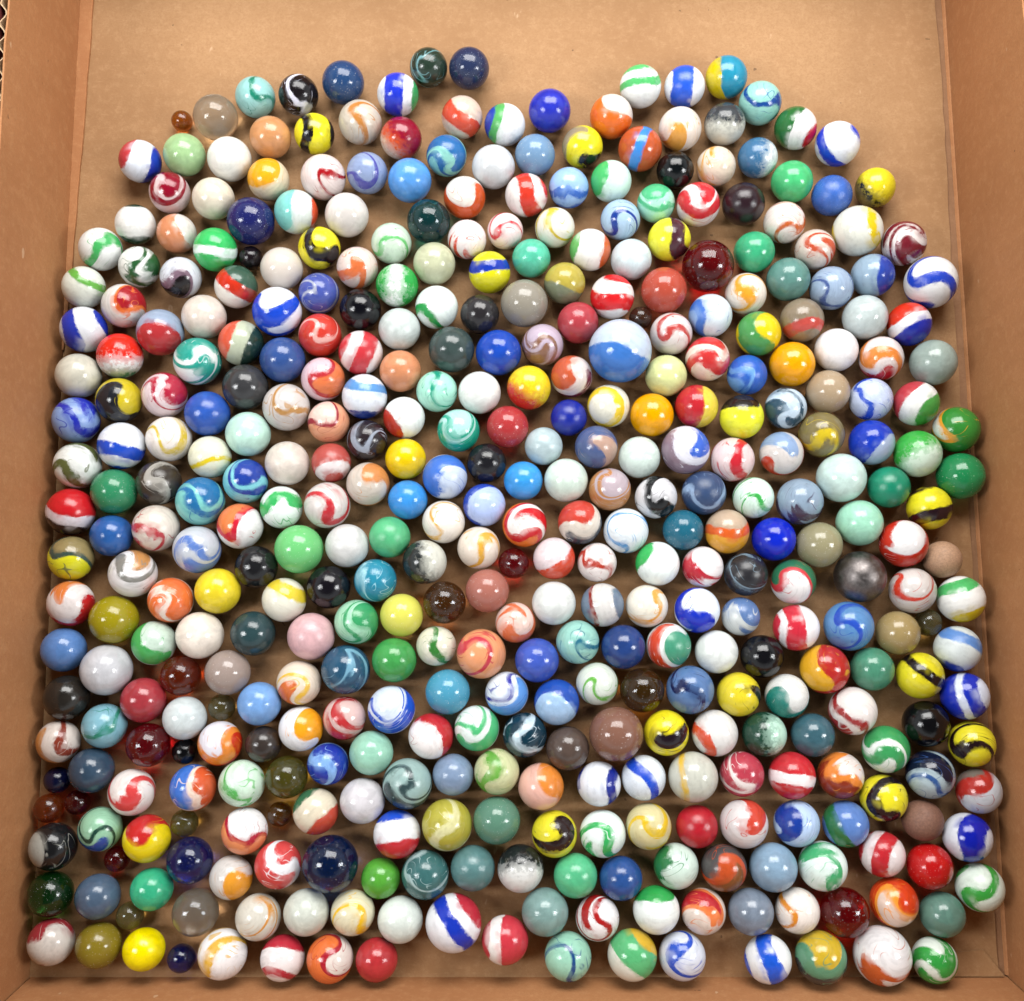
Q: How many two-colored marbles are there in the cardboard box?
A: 200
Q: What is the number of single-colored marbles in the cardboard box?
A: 150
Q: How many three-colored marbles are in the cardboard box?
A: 57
